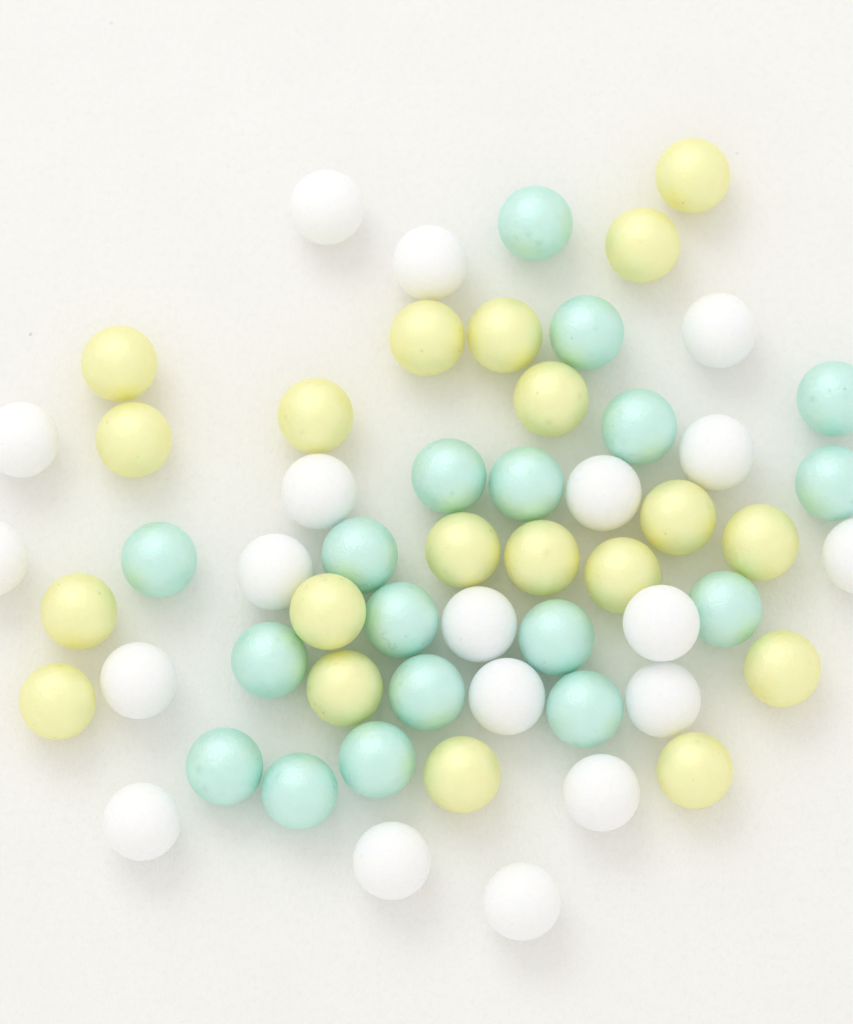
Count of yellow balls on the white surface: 20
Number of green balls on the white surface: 18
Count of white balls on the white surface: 19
